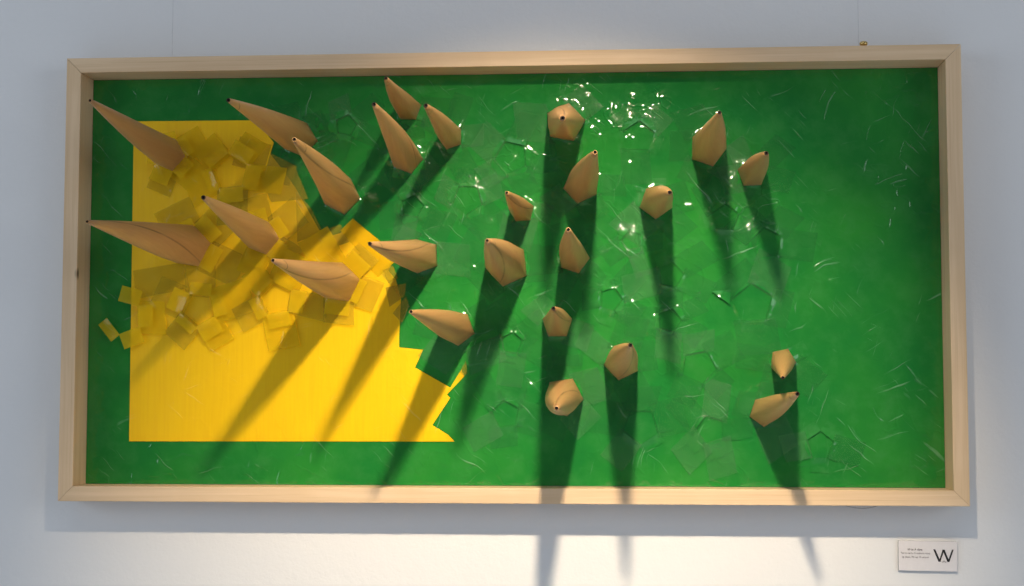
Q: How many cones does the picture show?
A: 24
